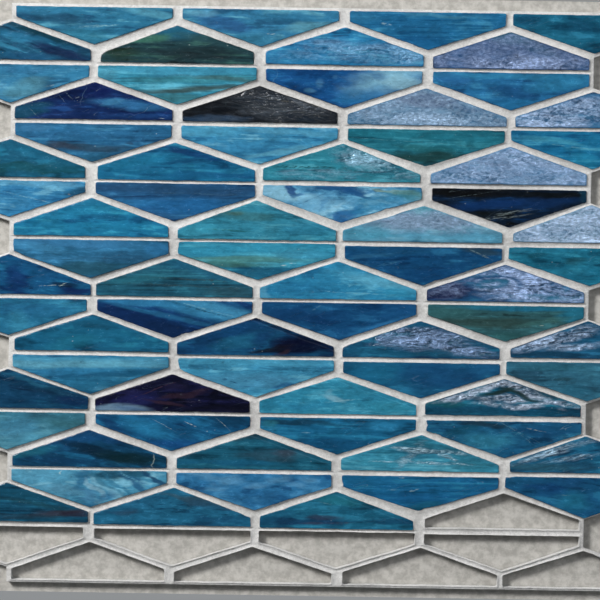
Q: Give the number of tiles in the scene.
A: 71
